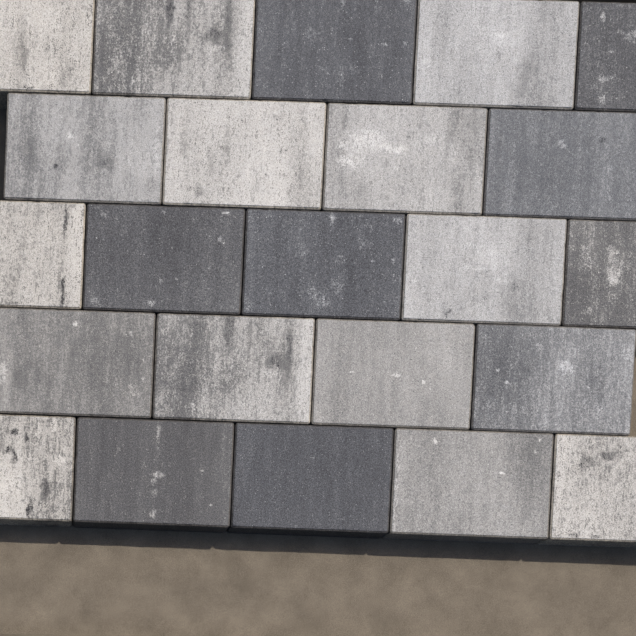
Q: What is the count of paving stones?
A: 23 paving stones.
